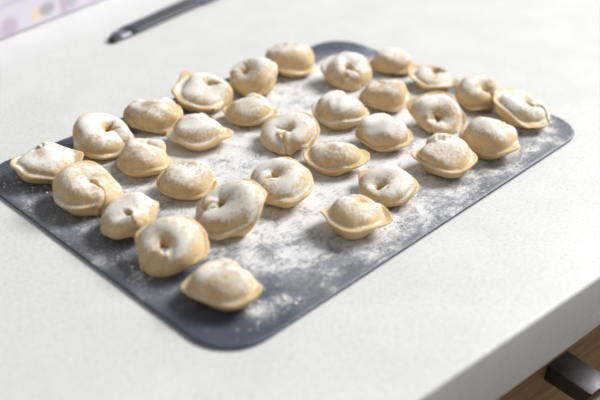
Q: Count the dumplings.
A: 31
